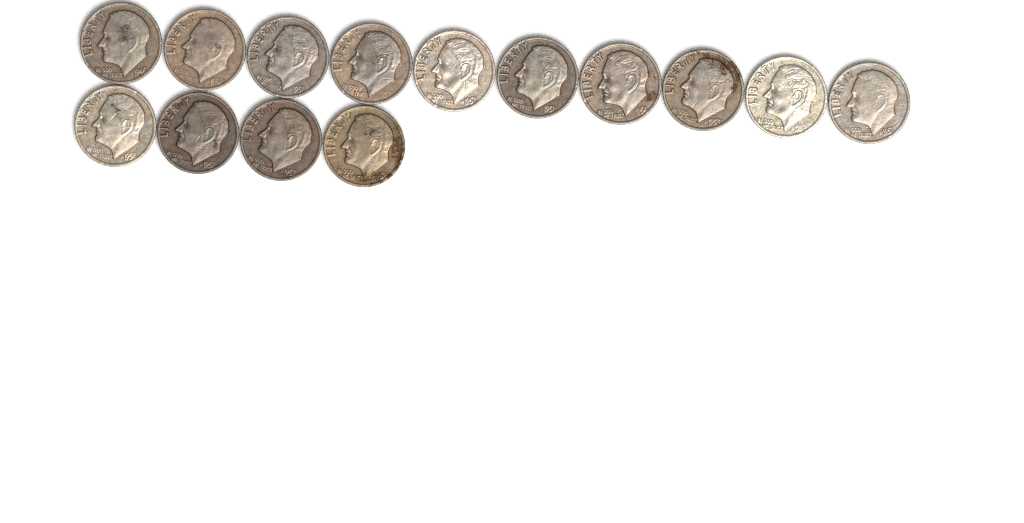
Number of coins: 14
